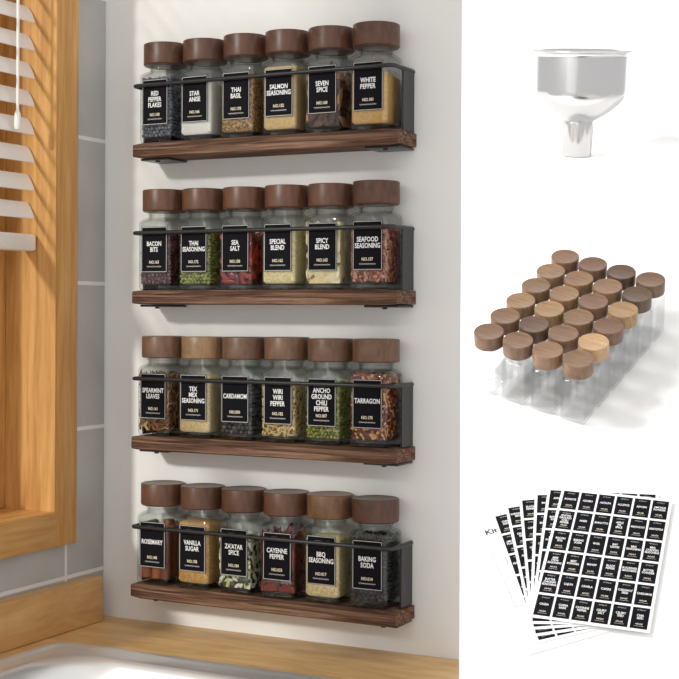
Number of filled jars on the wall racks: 24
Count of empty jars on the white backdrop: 24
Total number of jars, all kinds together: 48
